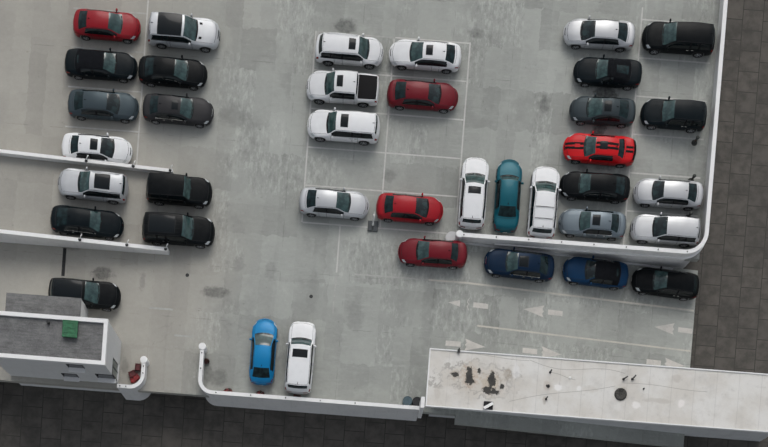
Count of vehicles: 38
